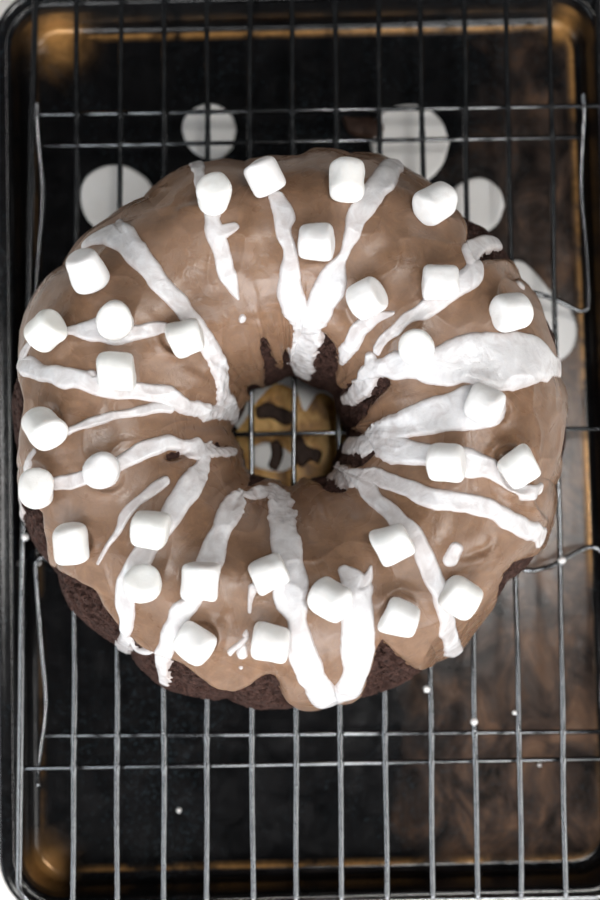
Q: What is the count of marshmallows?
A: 31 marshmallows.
